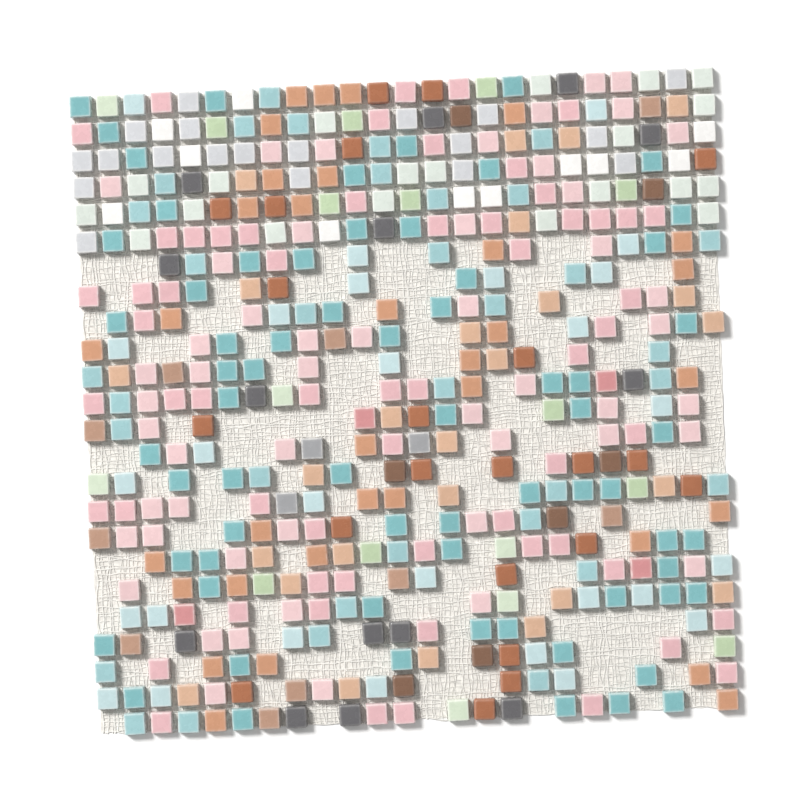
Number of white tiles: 50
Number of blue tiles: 129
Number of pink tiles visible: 115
